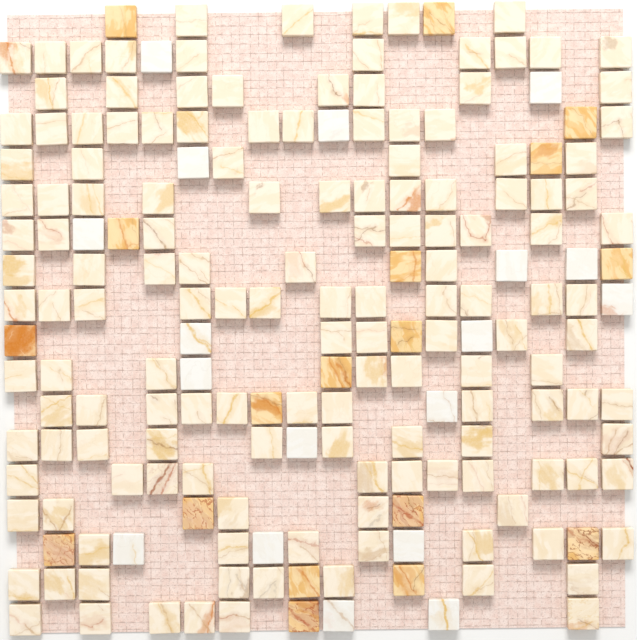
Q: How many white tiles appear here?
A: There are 18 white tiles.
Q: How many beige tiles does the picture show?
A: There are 149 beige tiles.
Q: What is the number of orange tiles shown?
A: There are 18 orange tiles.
